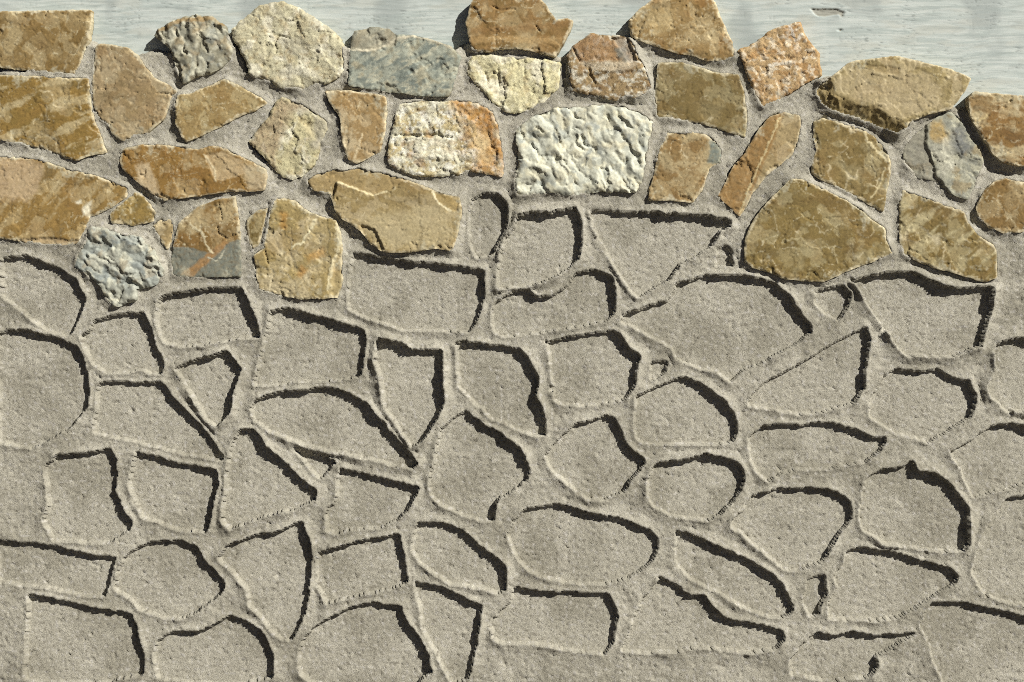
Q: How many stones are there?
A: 35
